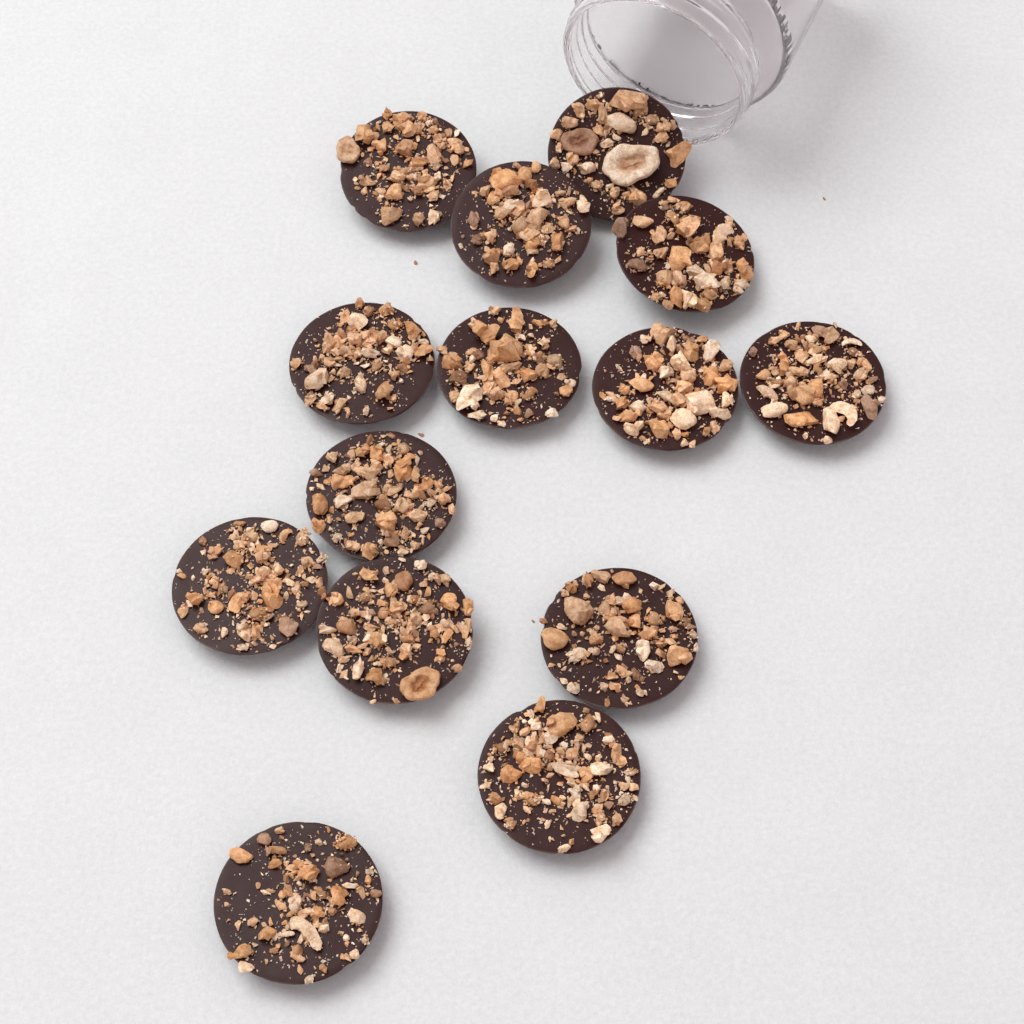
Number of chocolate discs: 14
